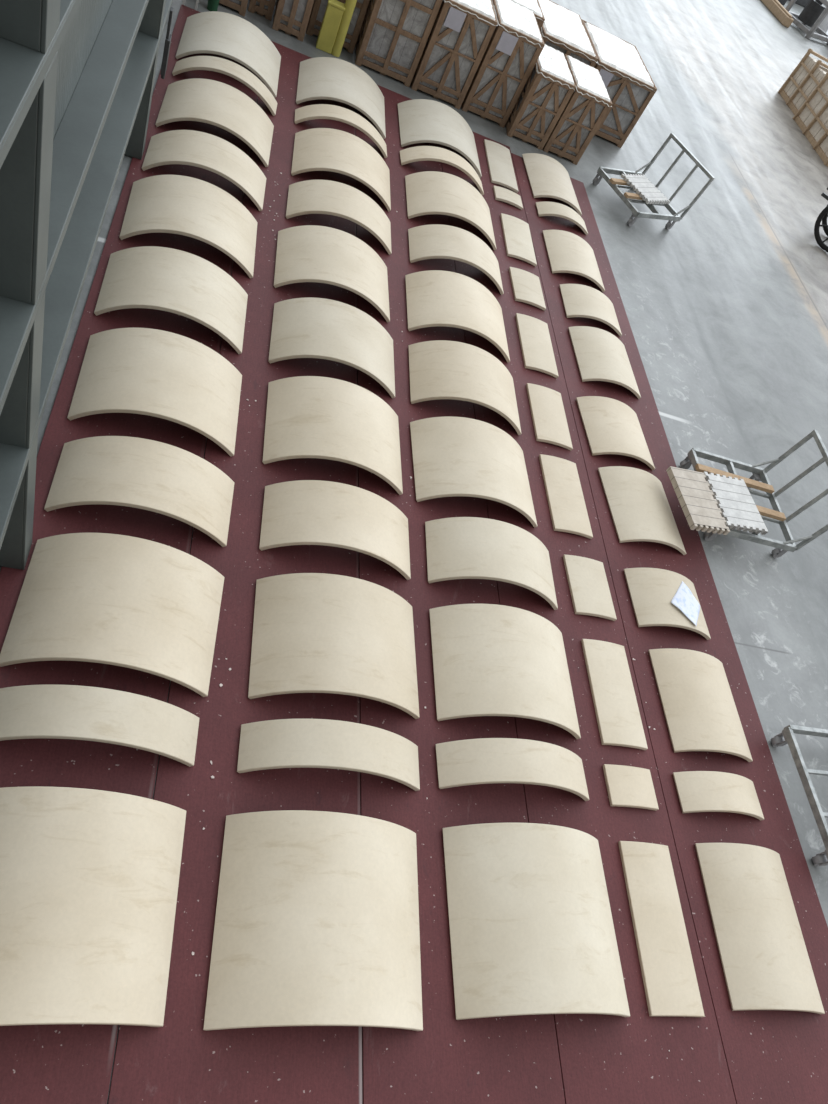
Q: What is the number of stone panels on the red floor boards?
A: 55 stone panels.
